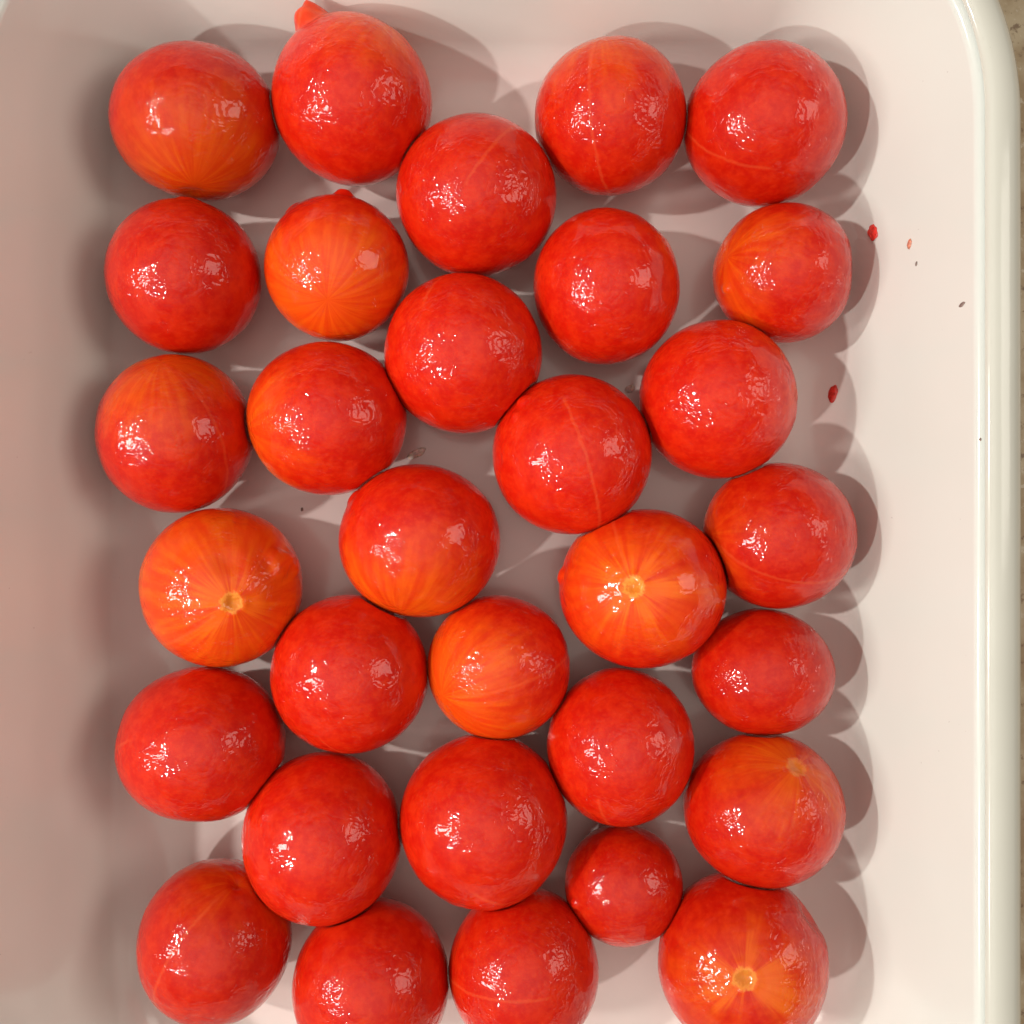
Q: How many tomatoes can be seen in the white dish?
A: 31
